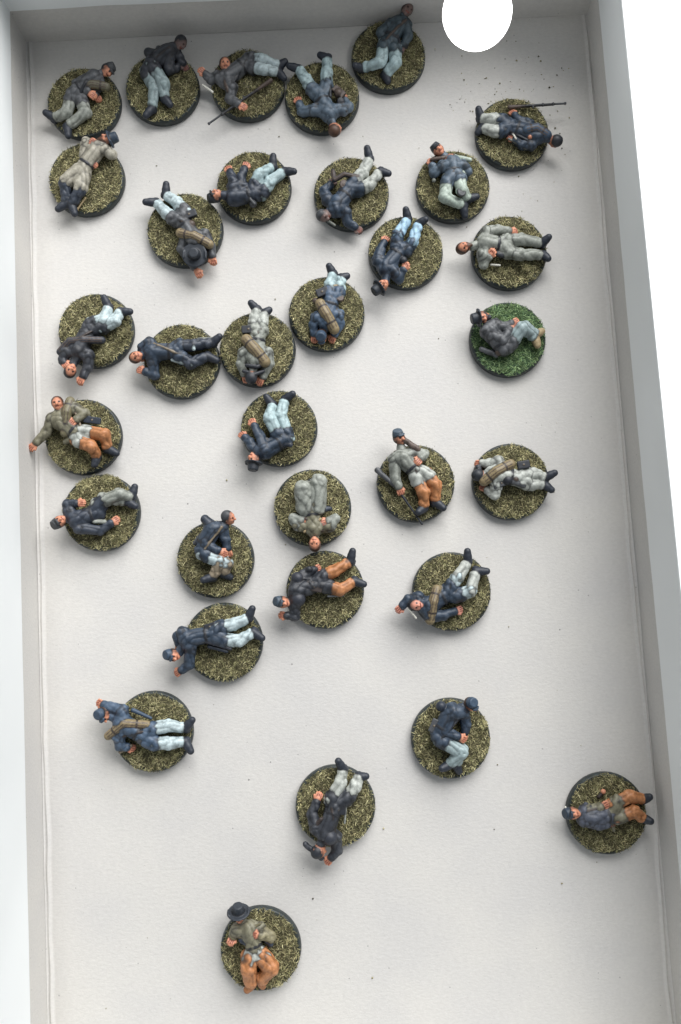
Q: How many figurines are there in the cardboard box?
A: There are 33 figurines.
